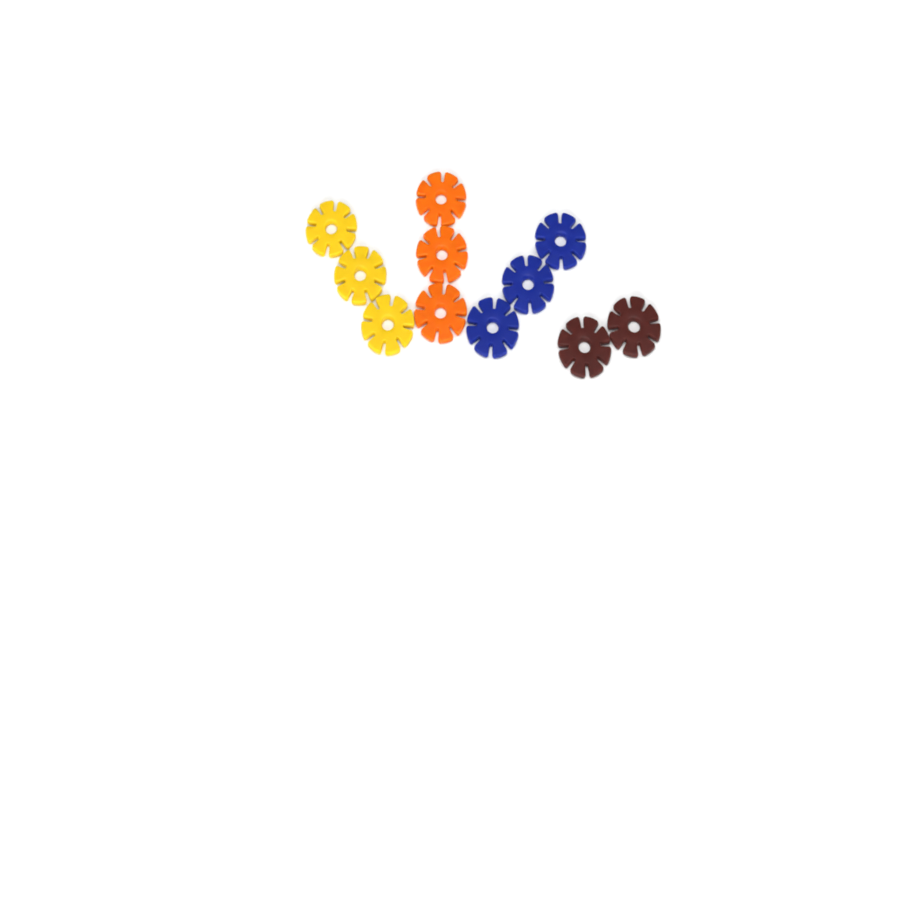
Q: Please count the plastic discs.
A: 11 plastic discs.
